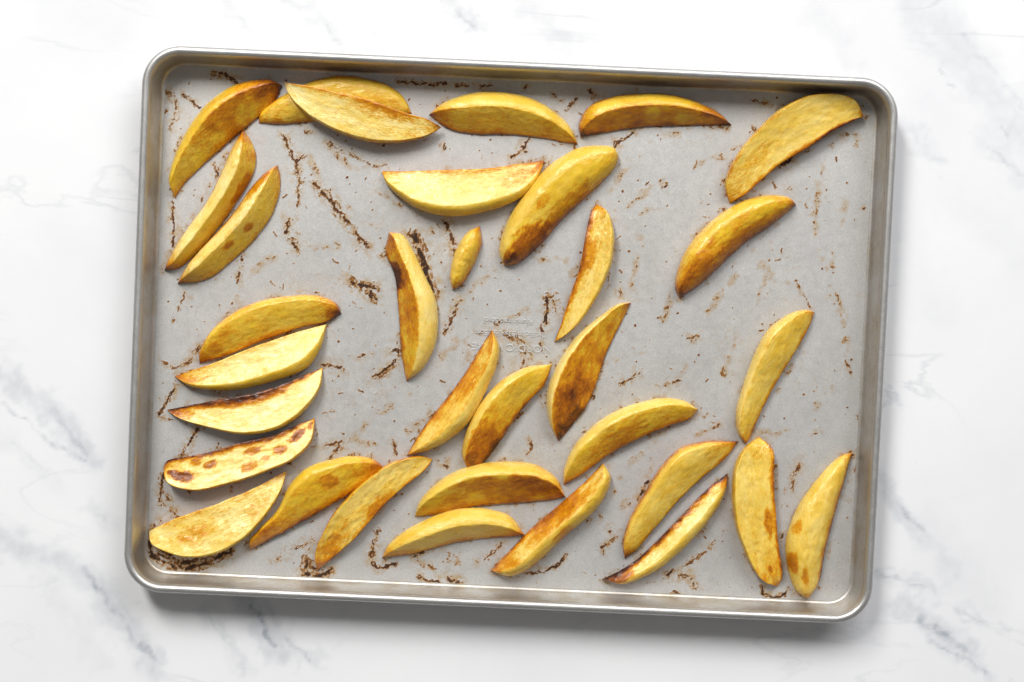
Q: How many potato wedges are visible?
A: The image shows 33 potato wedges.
